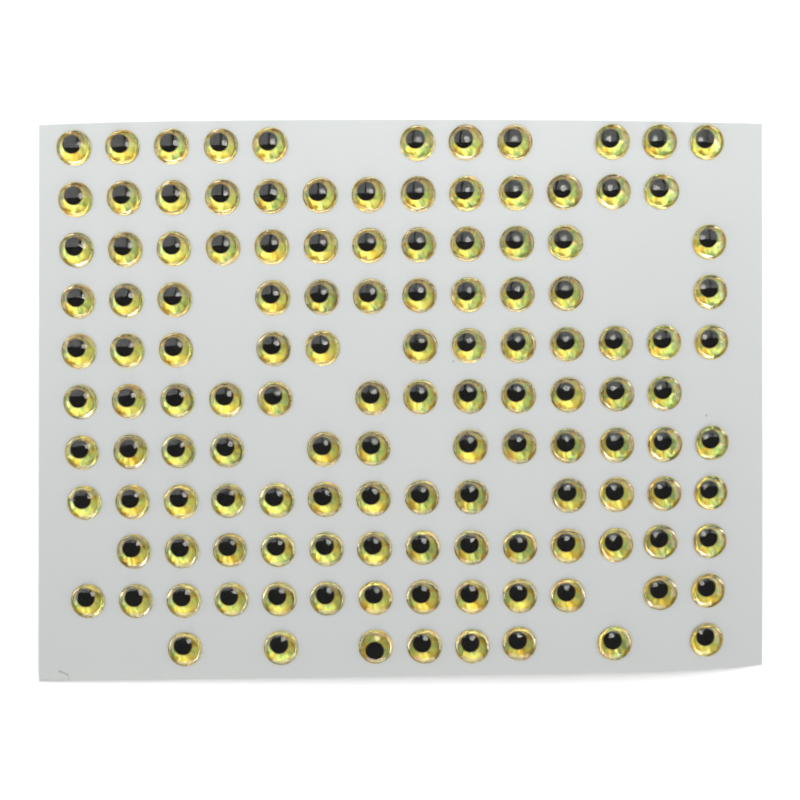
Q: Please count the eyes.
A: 130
